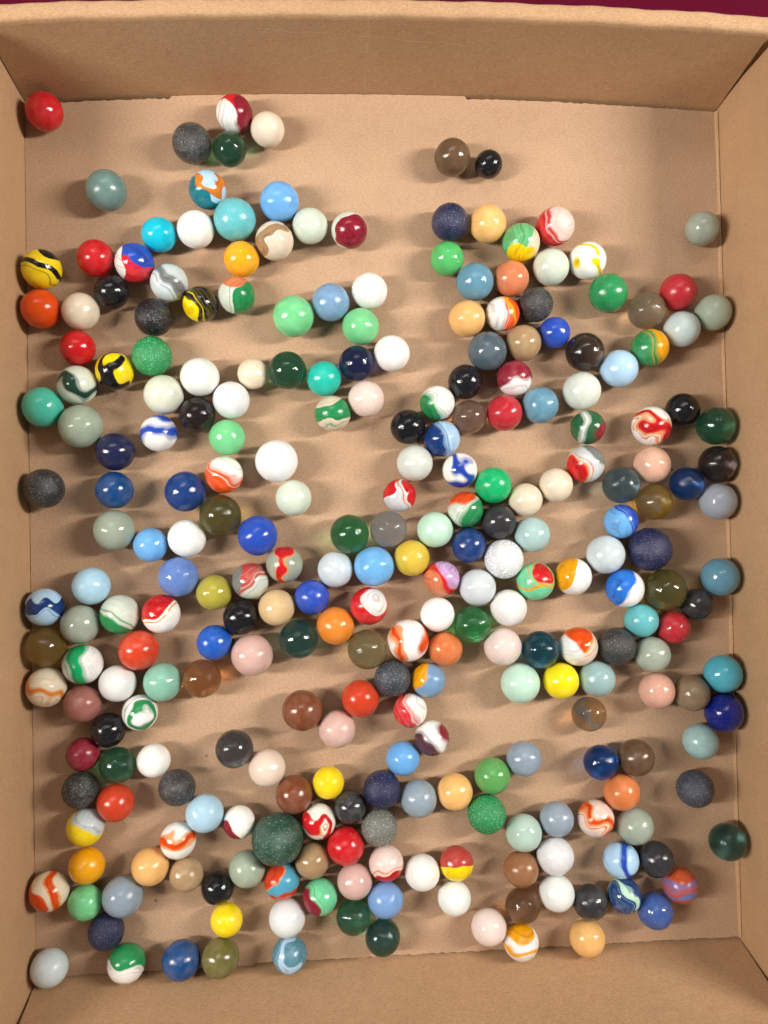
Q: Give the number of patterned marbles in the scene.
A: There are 65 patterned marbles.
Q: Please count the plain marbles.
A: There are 200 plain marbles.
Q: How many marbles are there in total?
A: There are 265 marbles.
